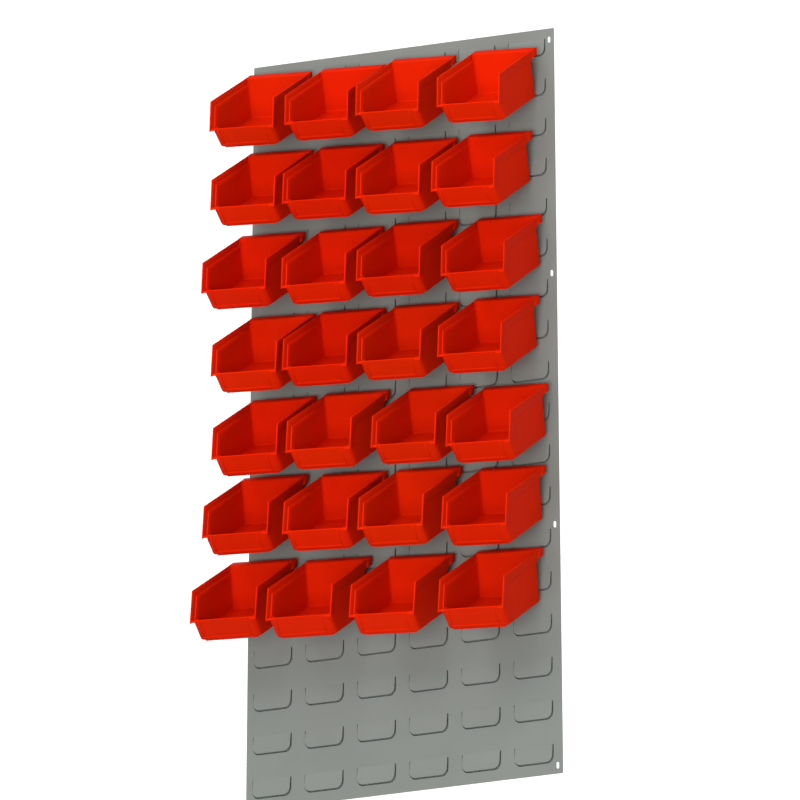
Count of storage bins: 28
